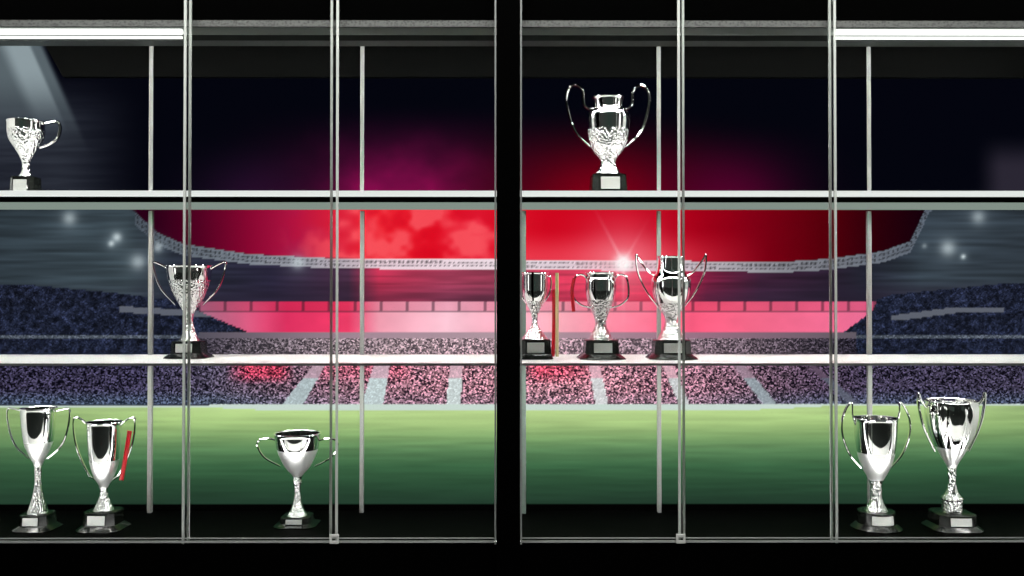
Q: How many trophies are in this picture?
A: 11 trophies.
